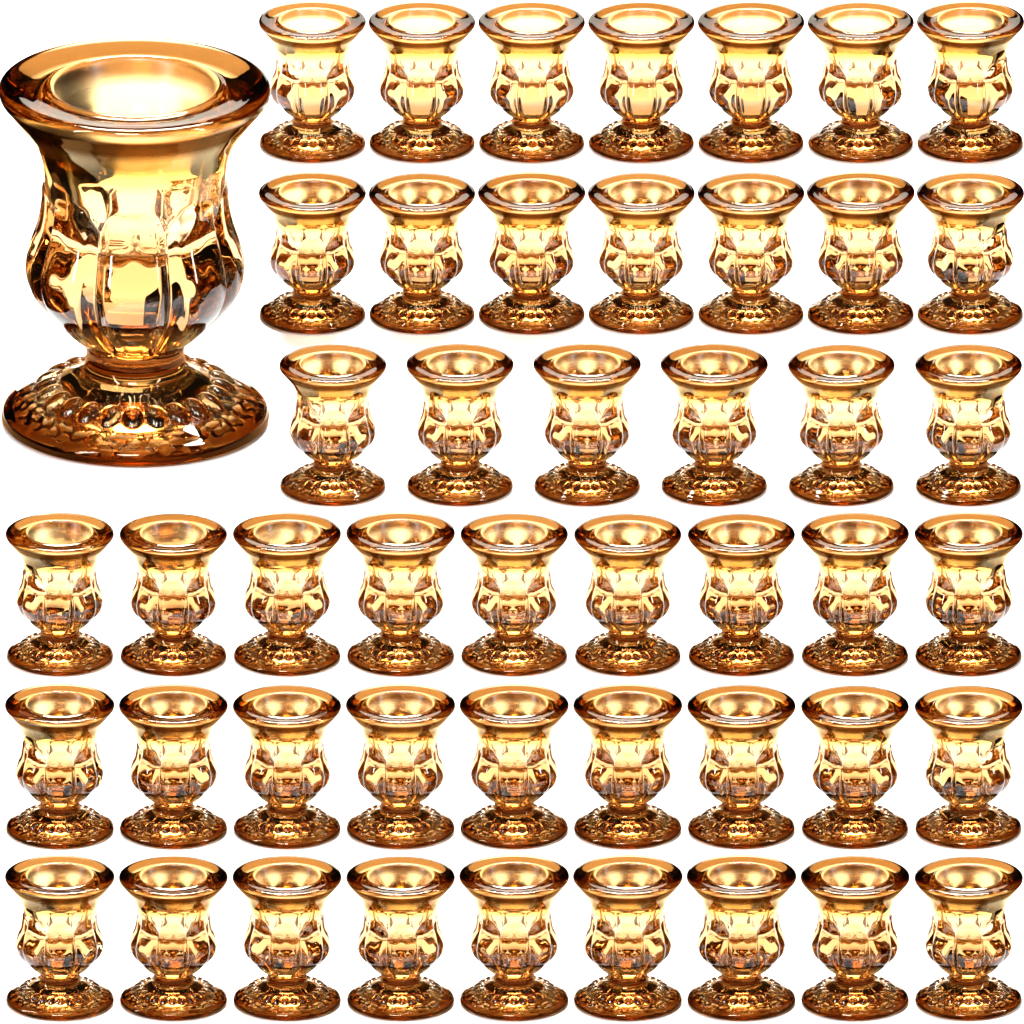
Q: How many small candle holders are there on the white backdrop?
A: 47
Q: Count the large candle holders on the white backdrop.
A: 1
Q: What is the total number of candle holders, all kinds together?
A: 48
